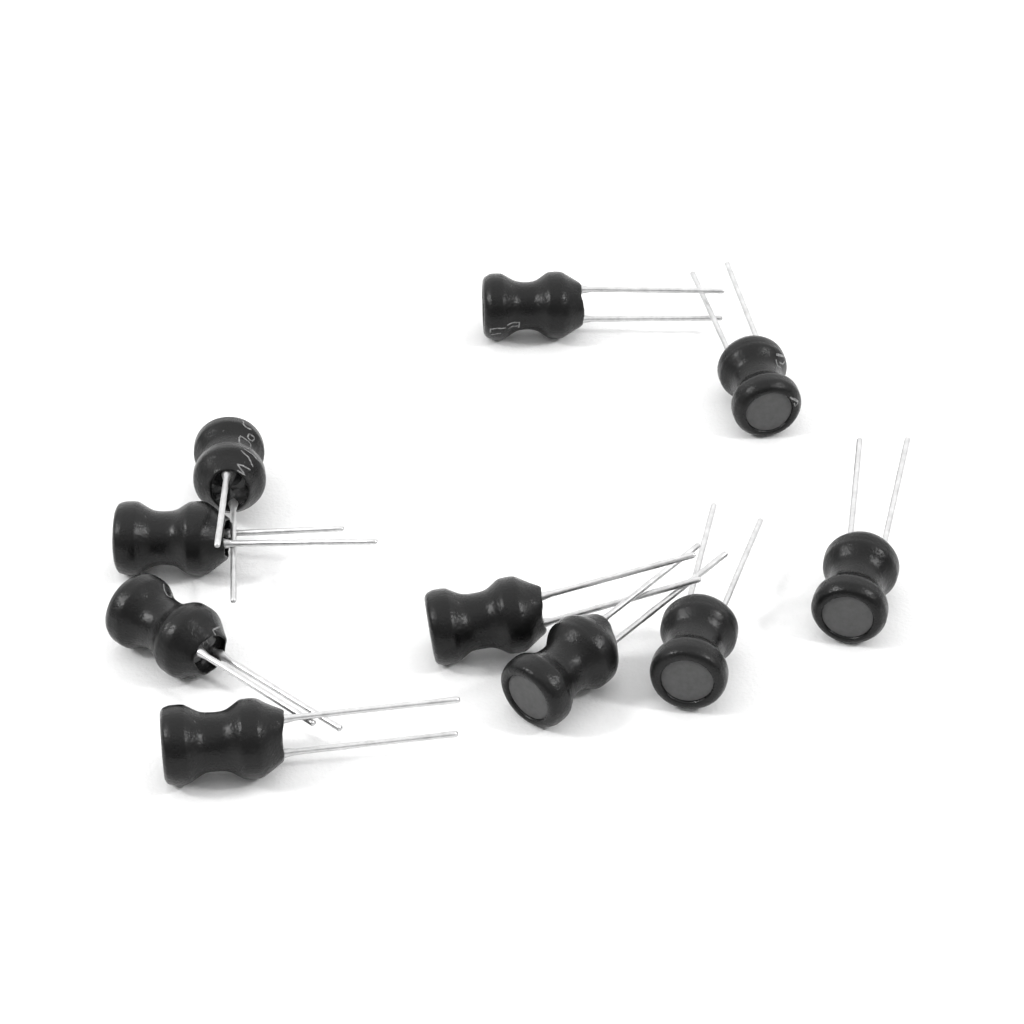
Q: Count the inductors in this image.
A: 10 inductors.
